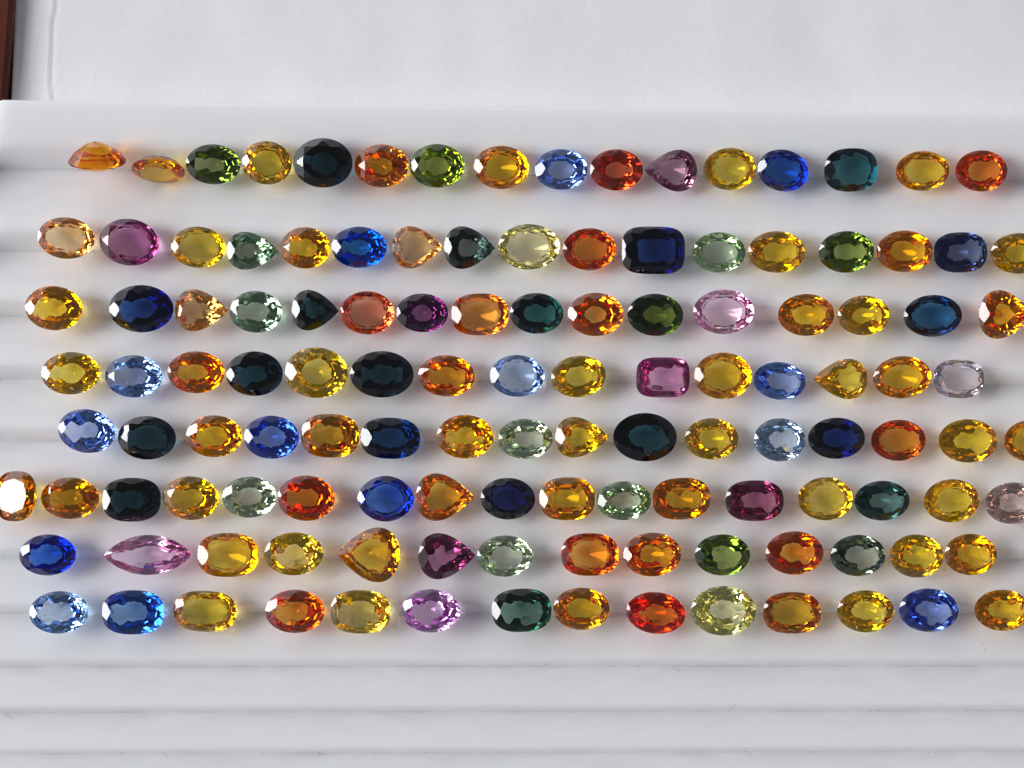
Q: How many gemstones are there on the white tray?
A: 125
